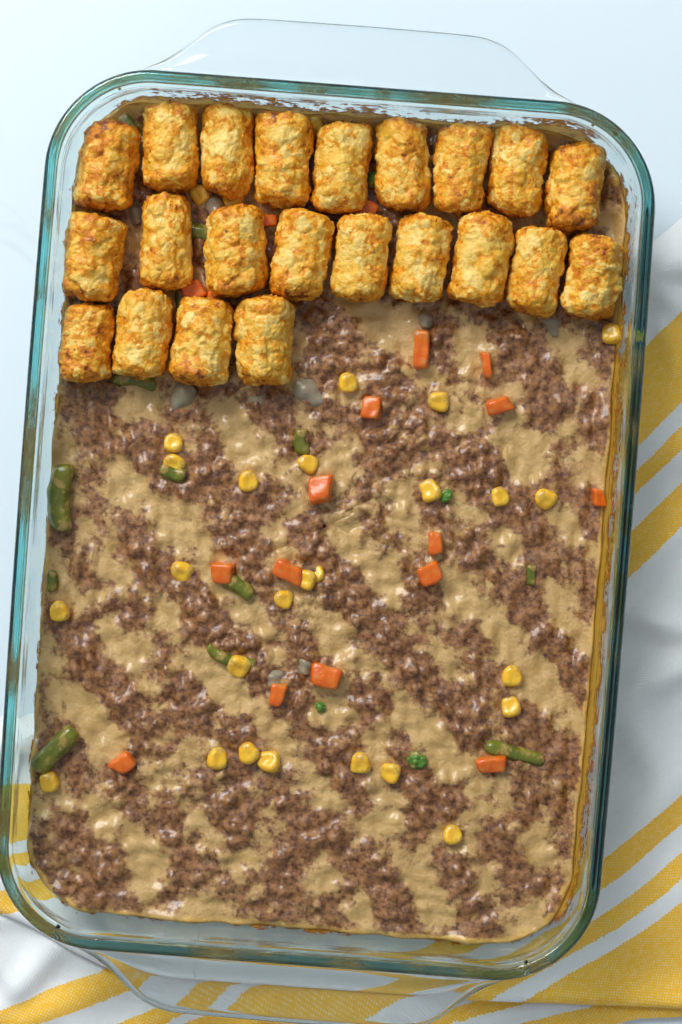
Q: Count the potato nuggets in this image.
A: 22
